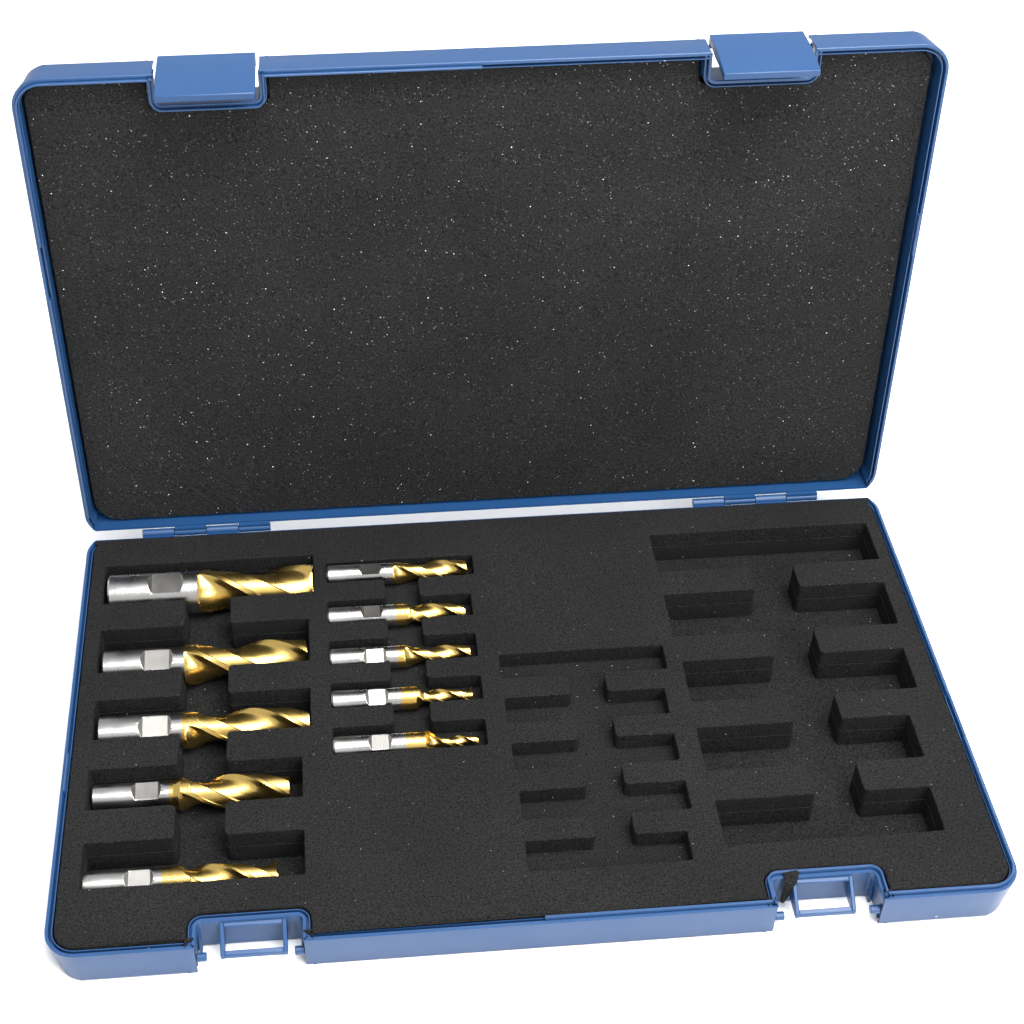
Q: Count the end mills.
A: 10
